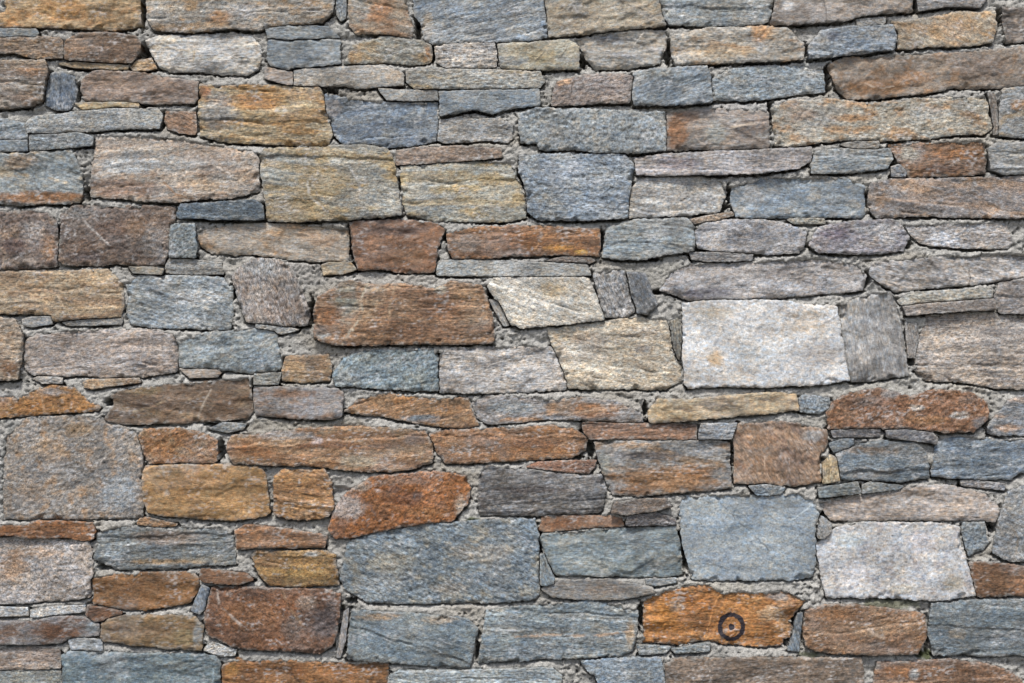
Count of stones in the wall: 200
